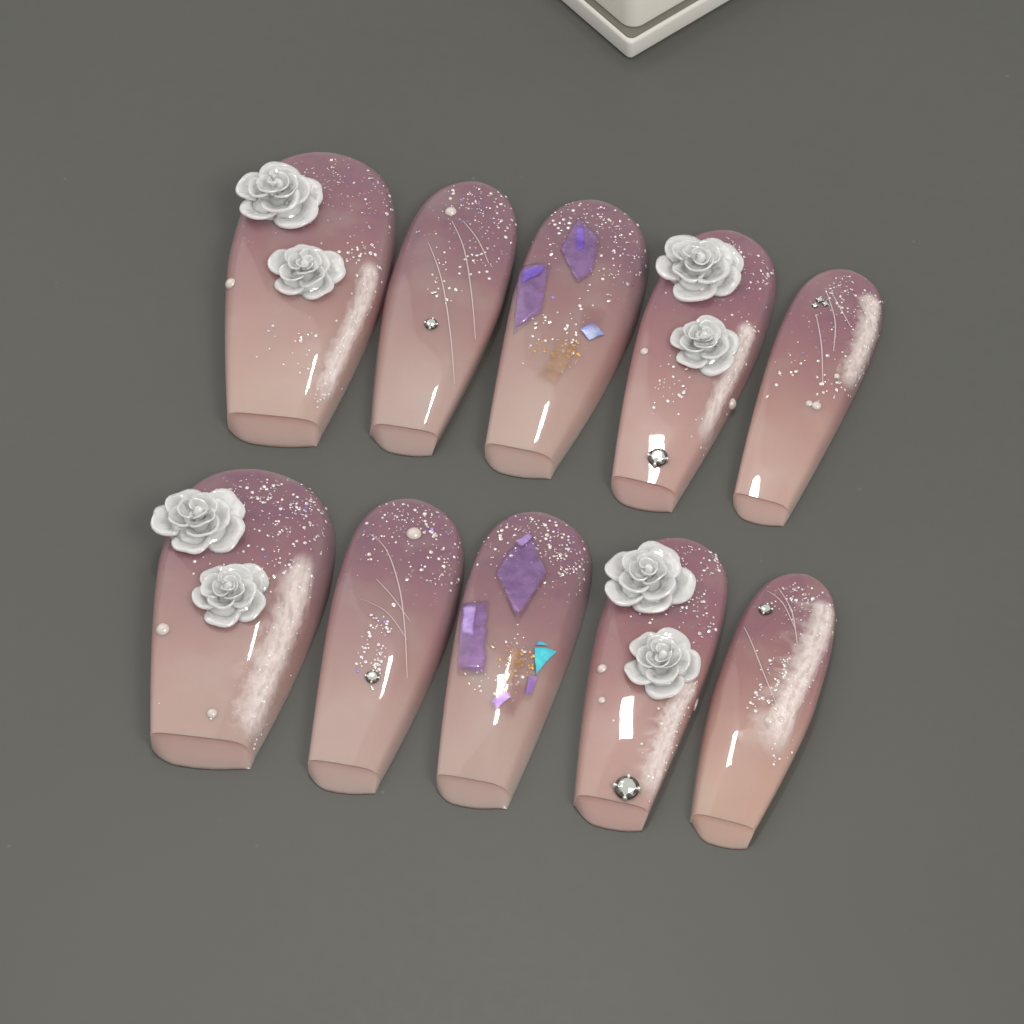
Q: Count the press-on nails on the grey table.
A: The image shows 10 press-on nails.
